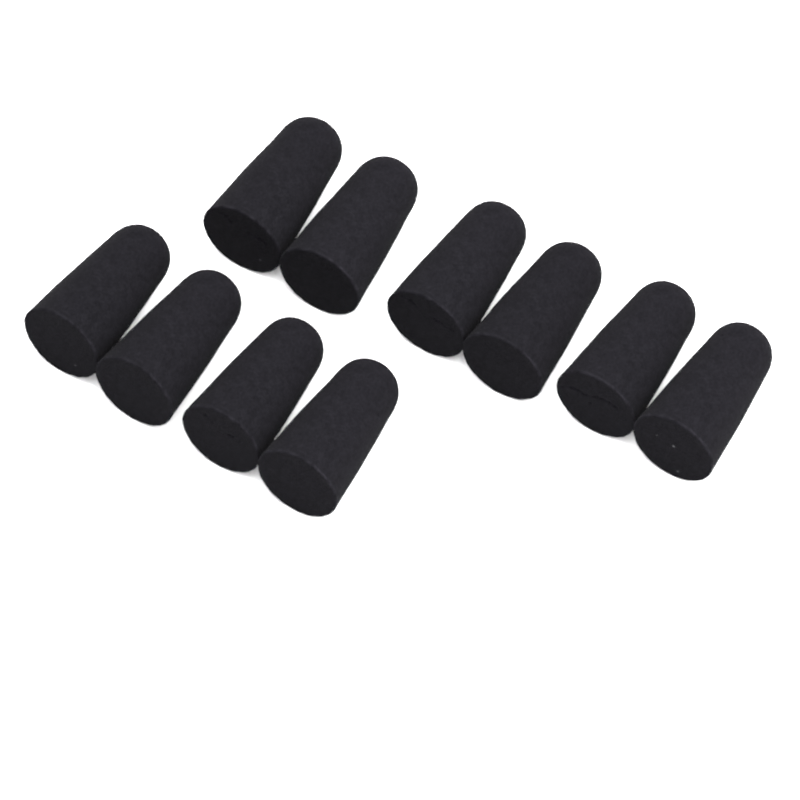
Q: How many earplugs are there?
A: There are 10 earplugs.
